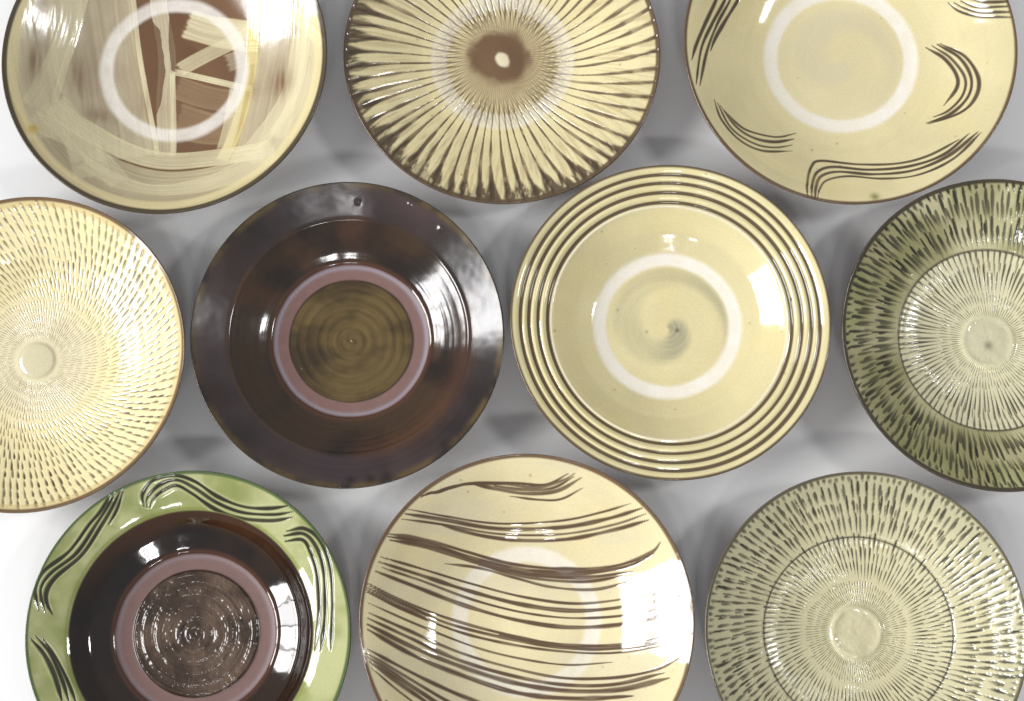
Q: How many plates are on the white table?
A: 10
